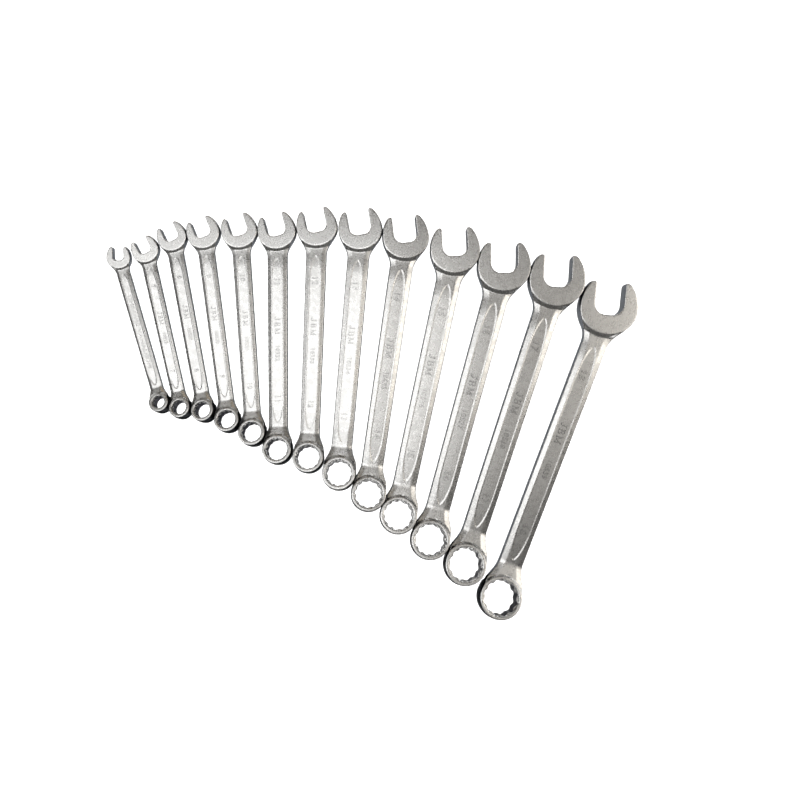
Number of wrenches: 13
